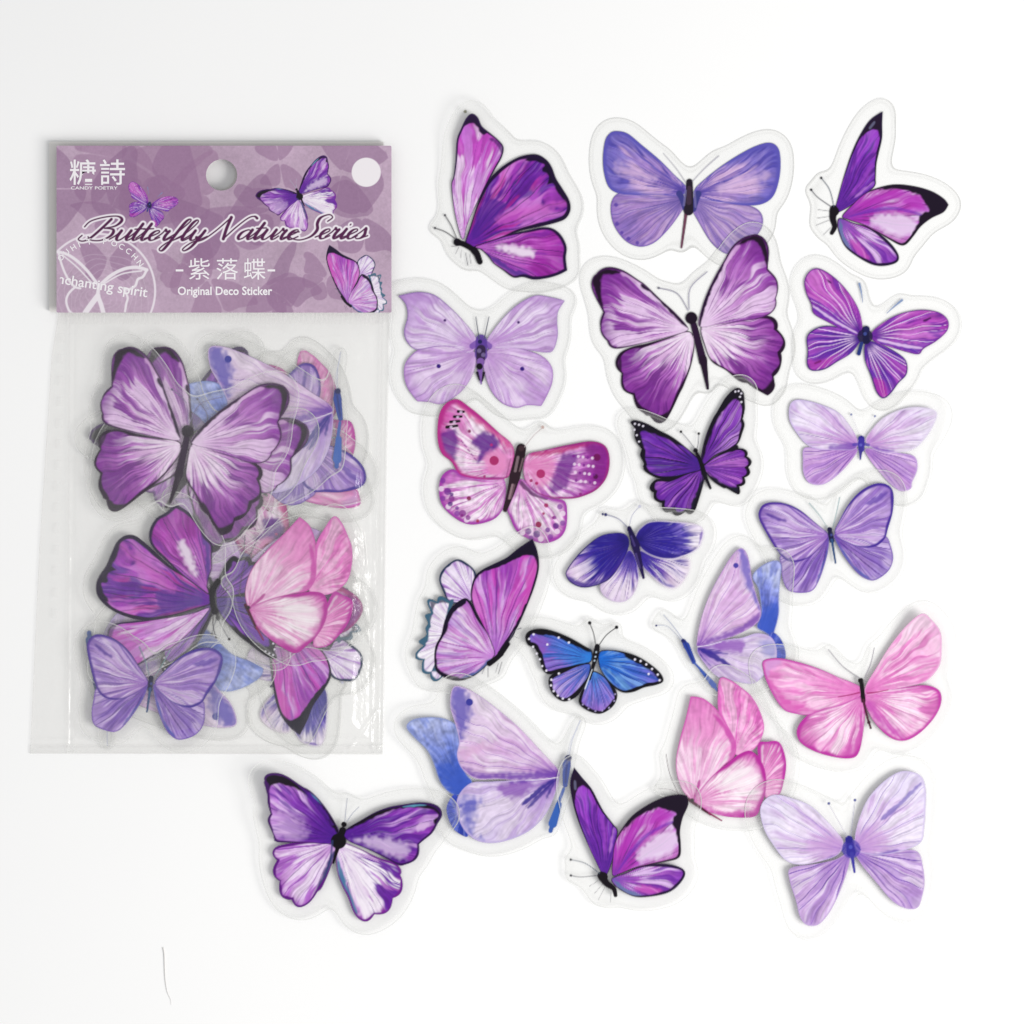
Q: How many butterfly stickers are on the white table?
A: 36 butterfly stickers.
